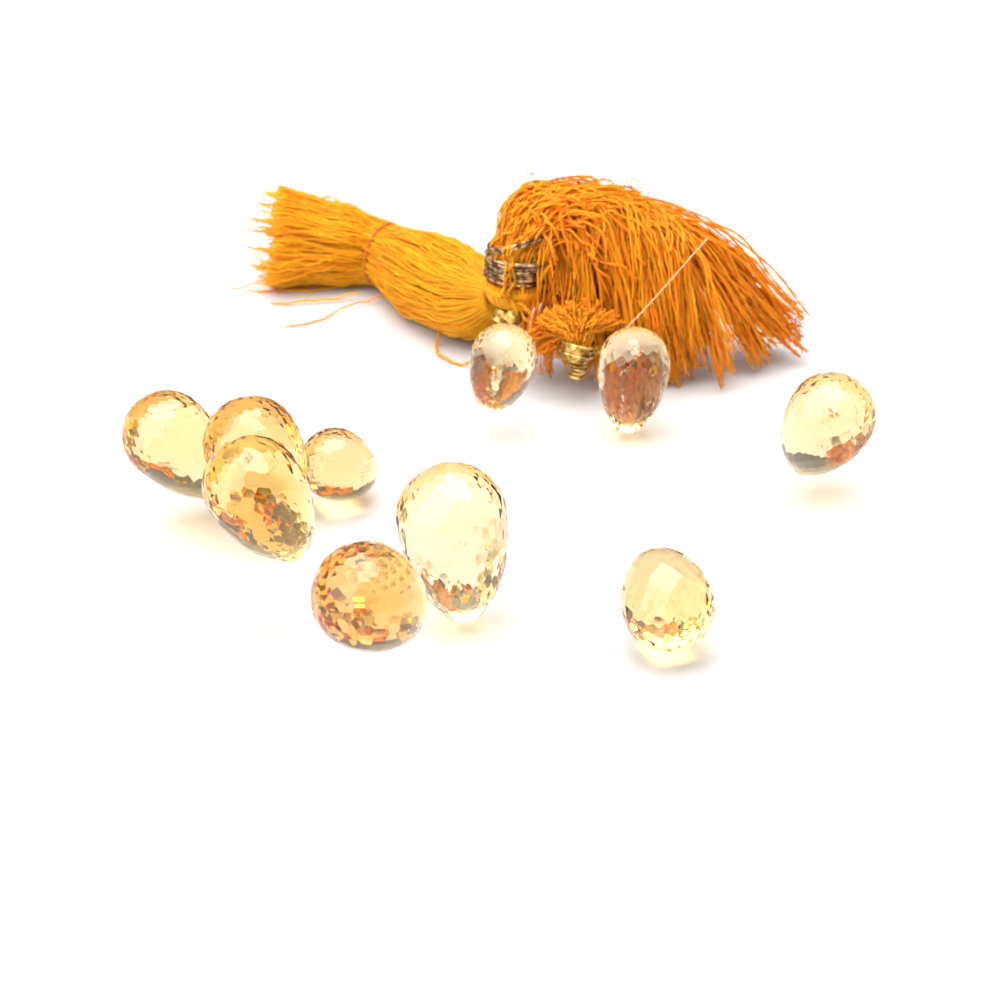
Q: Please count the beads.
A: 10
